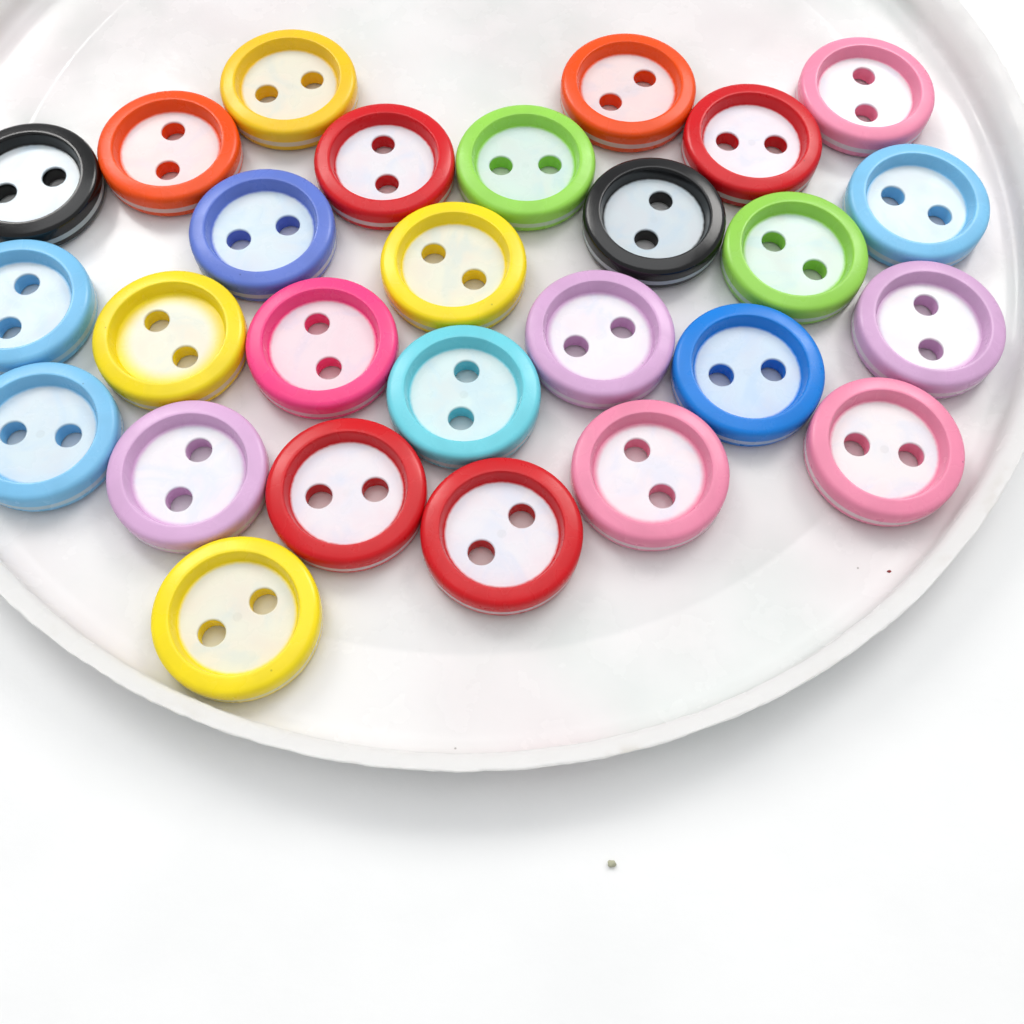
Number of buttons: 27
